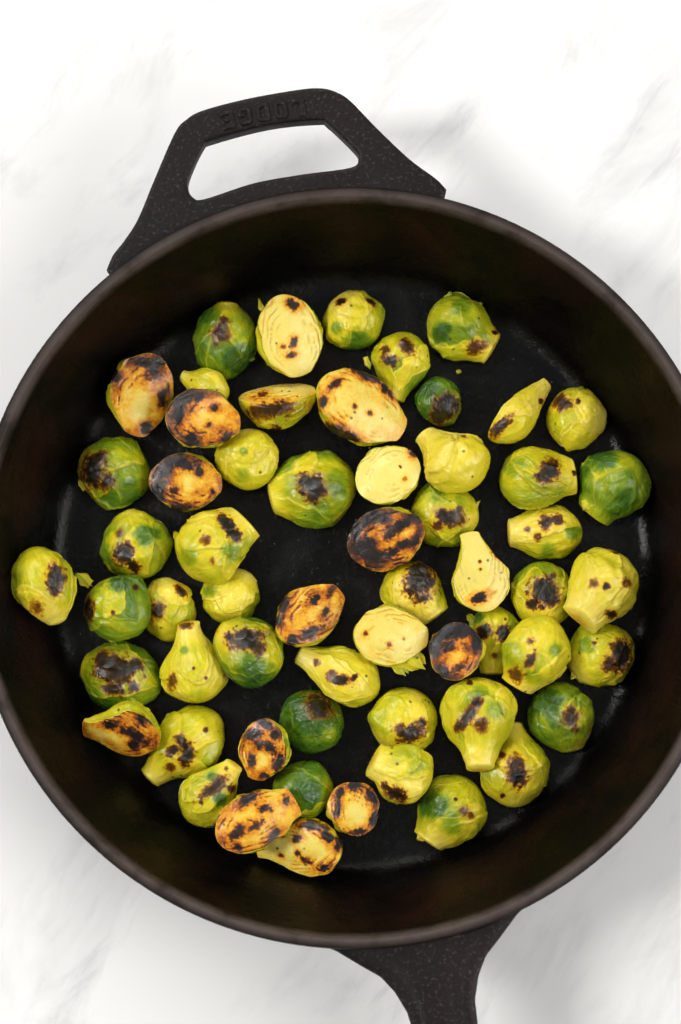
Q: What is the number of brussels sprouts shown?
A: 59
